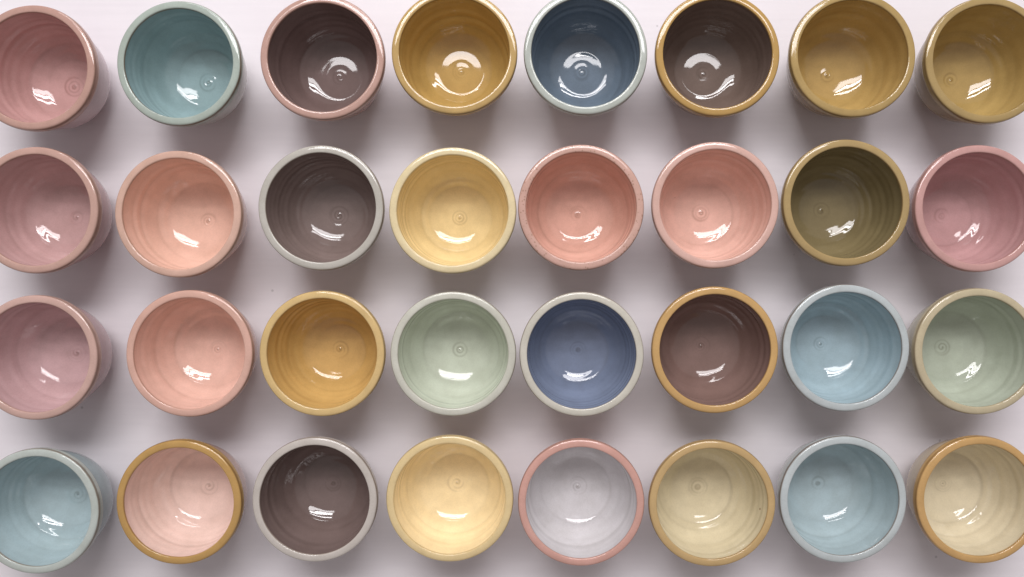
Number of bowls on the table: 32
